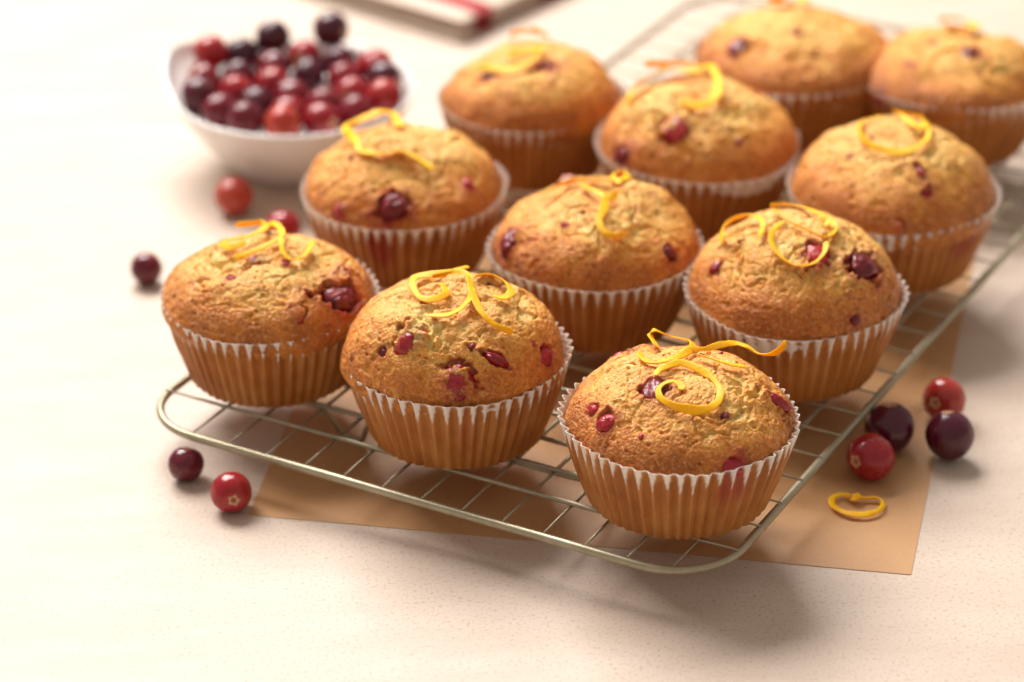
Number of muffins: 11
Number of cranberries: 36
